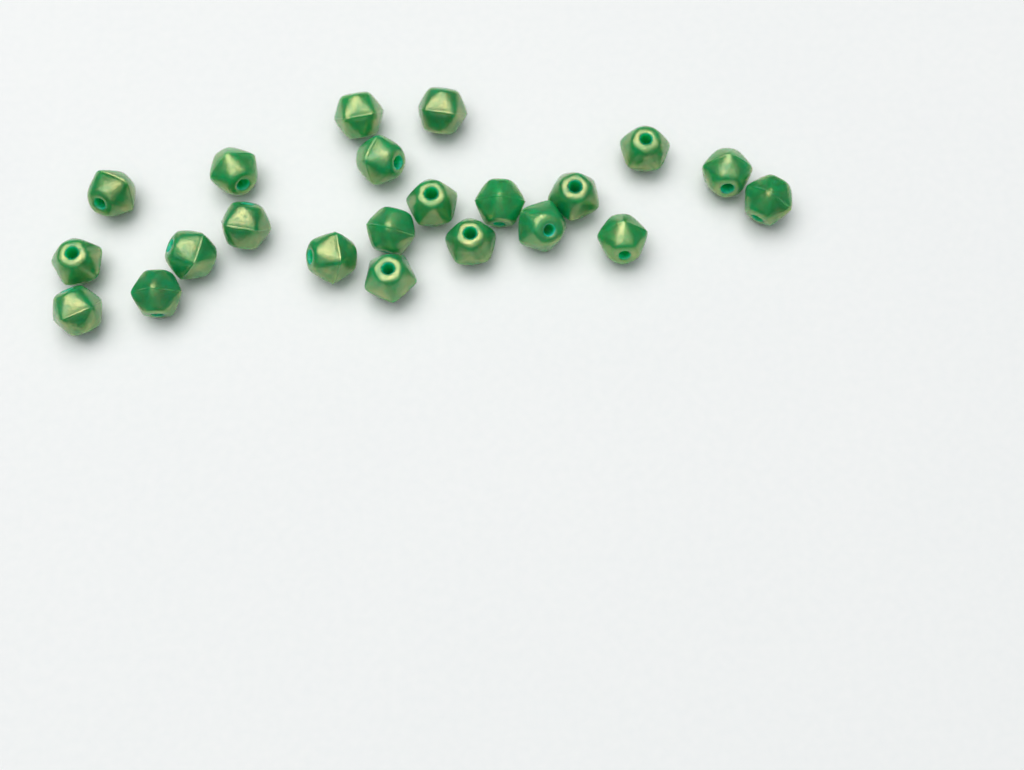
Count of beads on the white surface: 22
